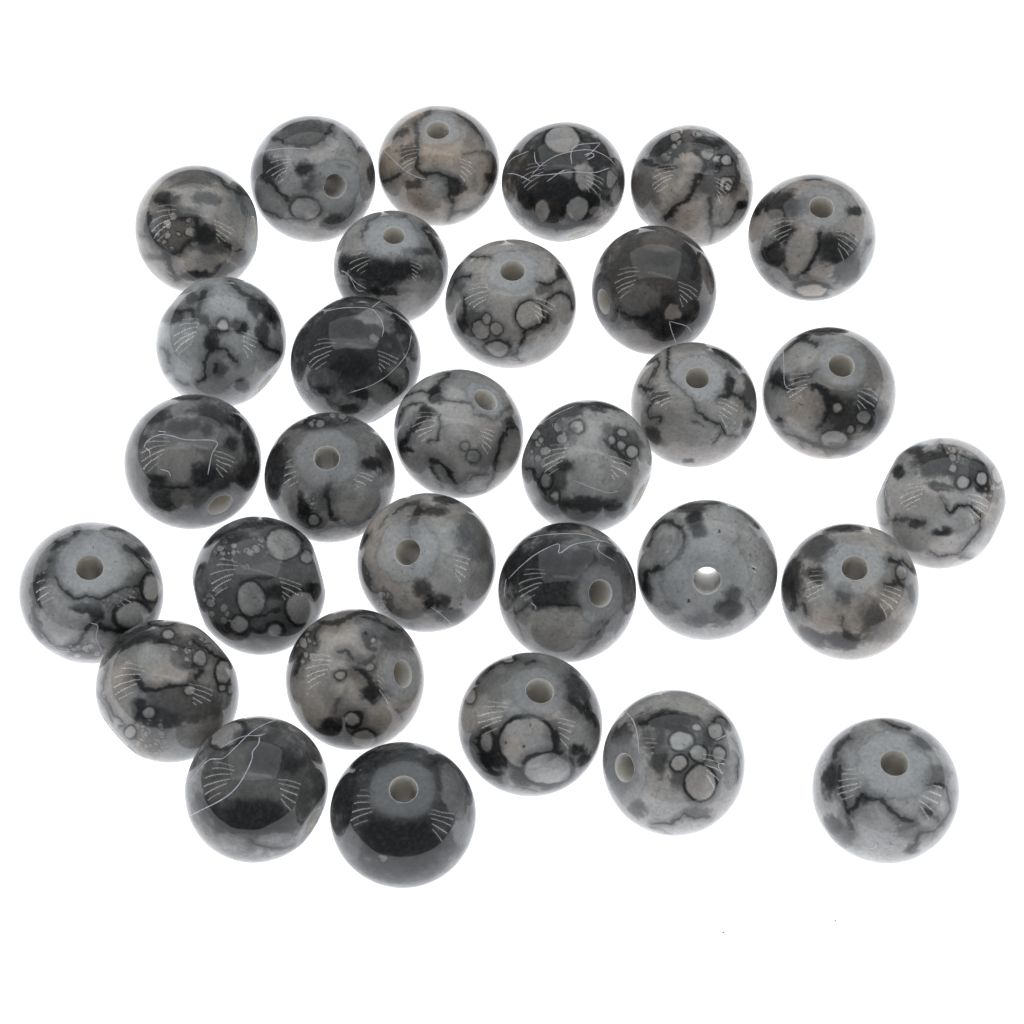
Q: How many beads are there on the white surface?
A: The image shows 31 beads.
